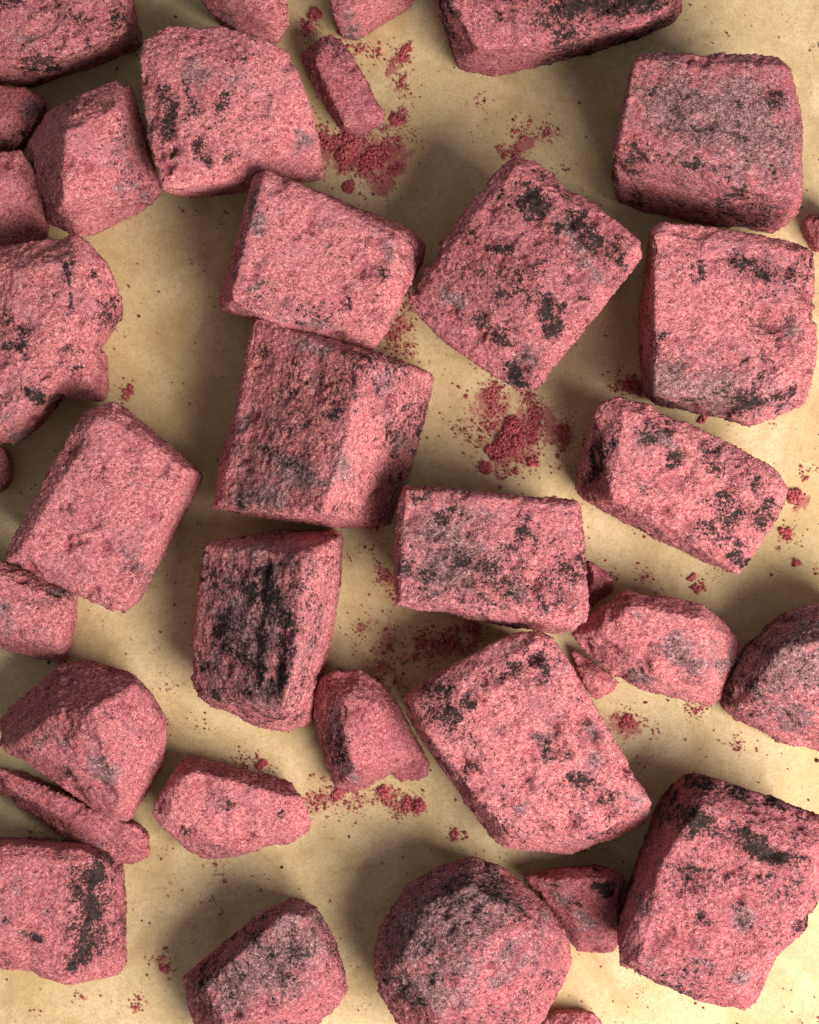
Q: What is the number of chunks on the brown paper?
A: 37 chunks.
